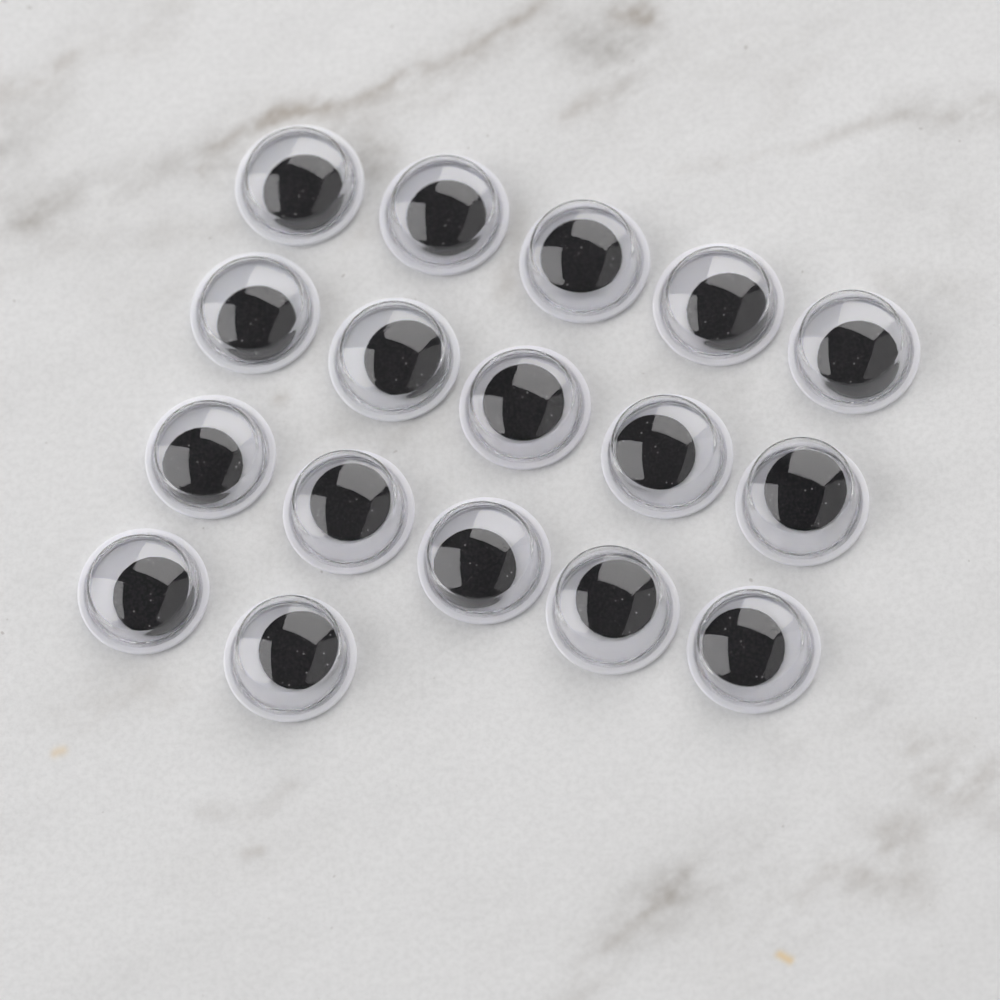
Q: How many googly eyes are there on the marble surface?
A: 17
